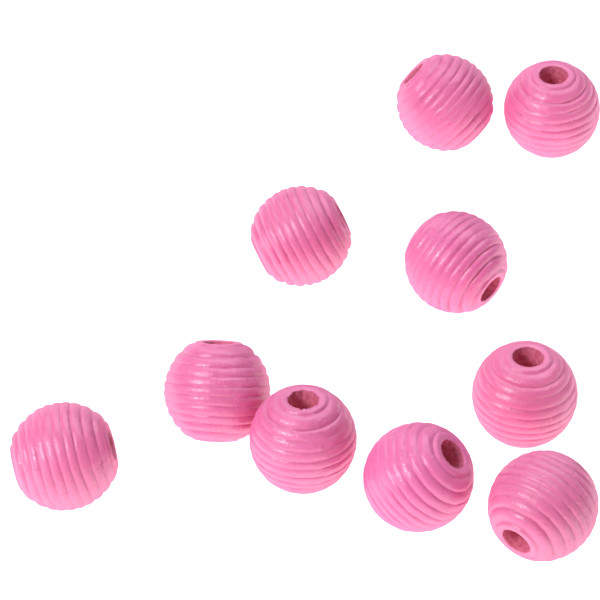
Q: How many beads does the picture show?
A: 10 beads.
